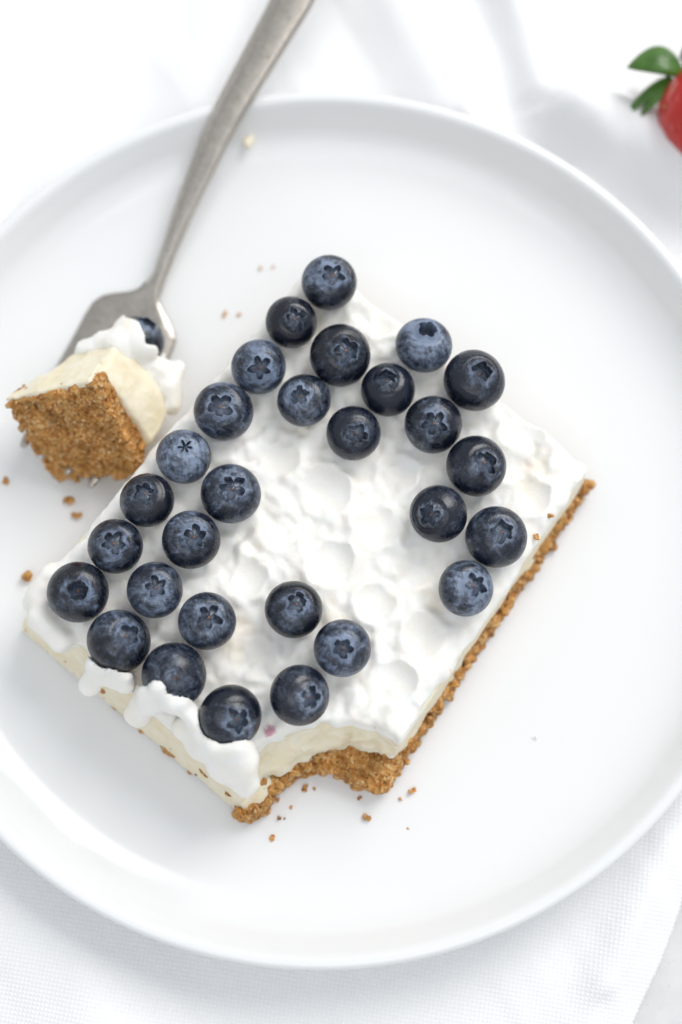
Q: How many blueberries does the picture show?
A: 30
